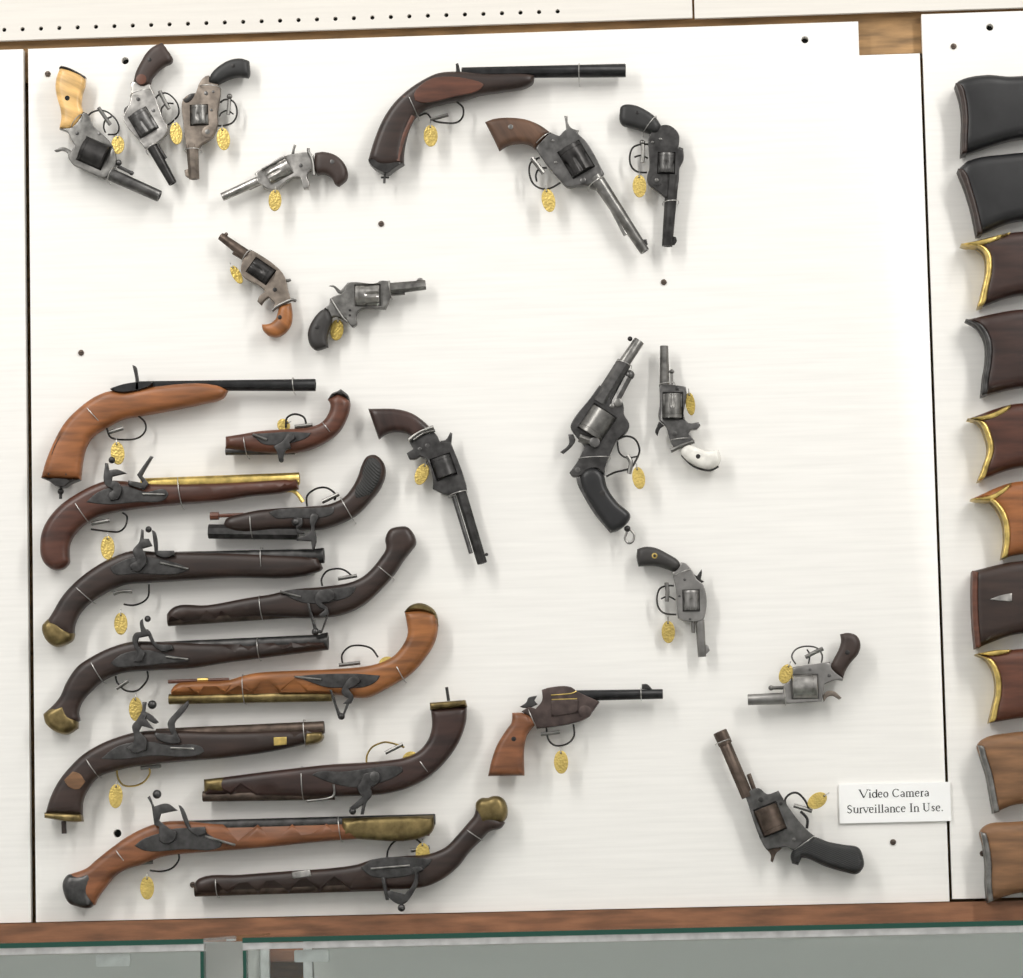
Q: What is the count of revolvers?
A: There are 14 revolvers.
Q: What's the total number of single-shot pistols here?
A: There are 14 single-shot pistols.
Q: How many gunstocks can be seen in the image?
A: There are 10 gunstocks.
